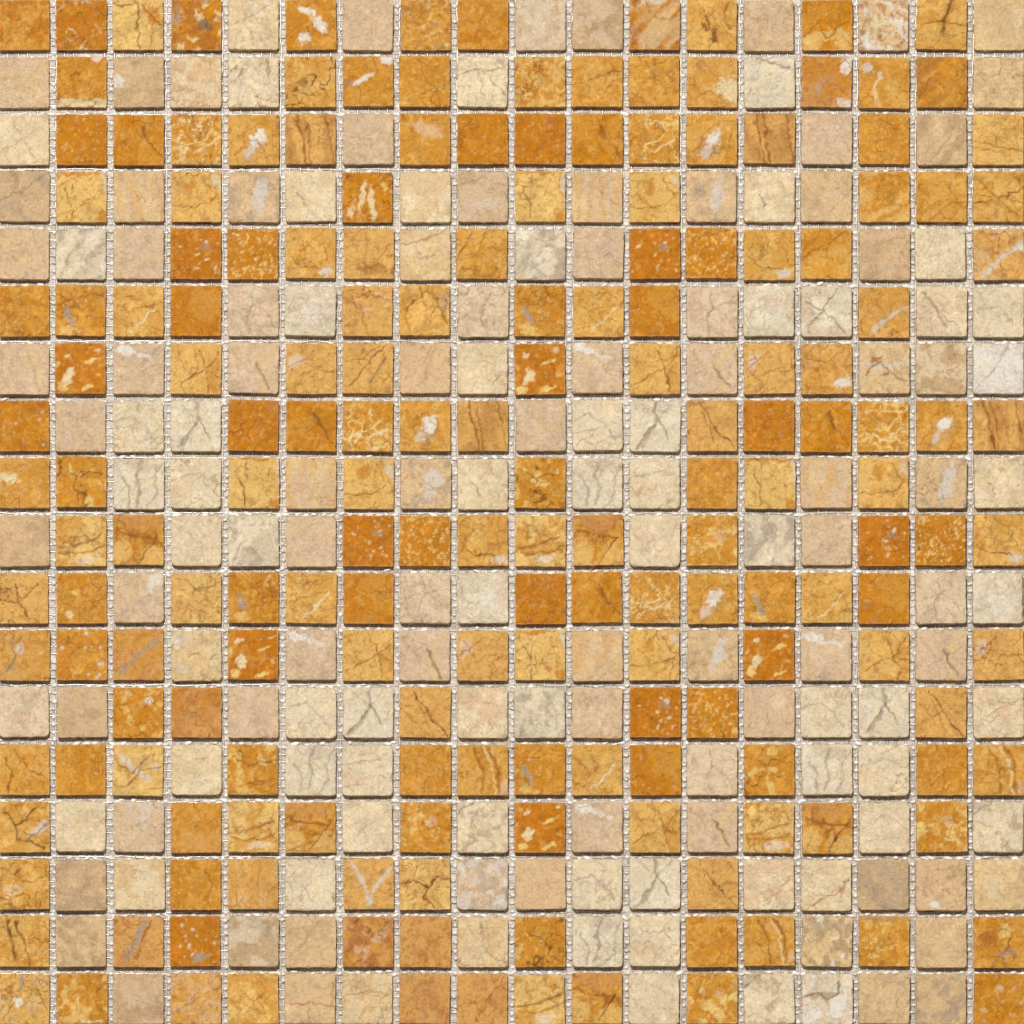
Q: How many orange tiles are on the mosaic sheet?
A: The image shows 181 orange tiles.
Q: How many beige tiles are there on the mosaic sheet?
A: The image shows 143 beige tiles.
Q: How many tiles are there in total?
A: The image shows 324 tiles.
